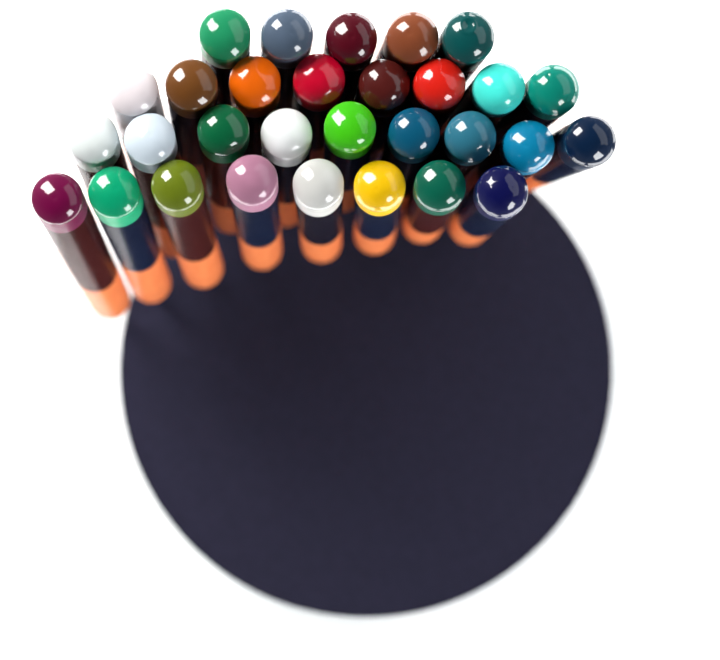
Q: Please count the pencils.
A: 30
